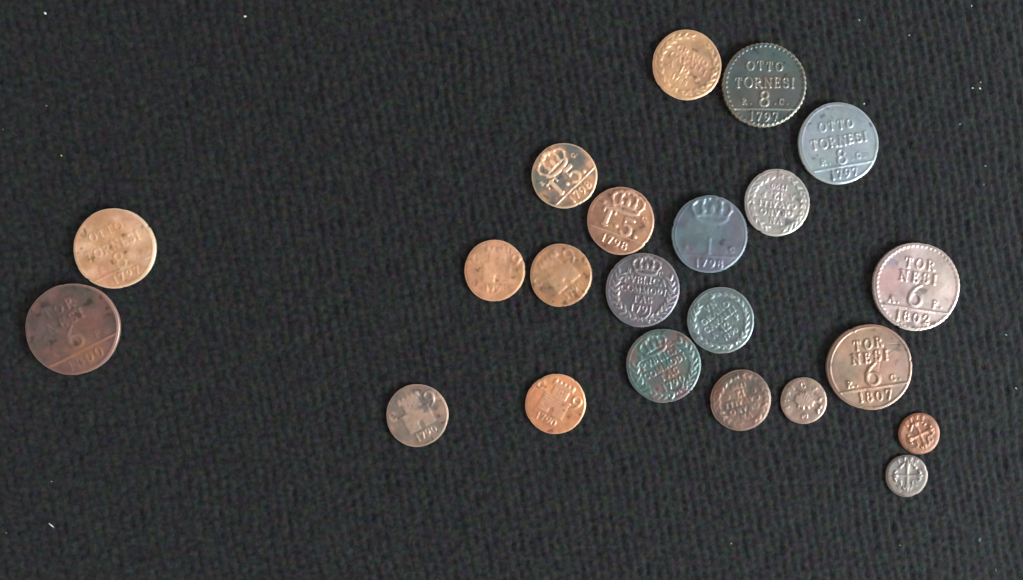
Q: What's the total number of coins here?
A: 22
